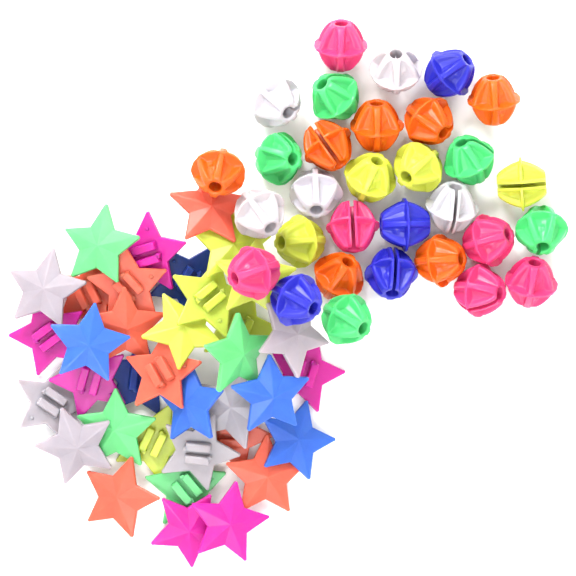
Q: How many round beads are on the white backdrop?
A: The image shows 31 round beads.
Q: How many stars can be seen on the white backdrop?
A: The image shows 36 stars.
